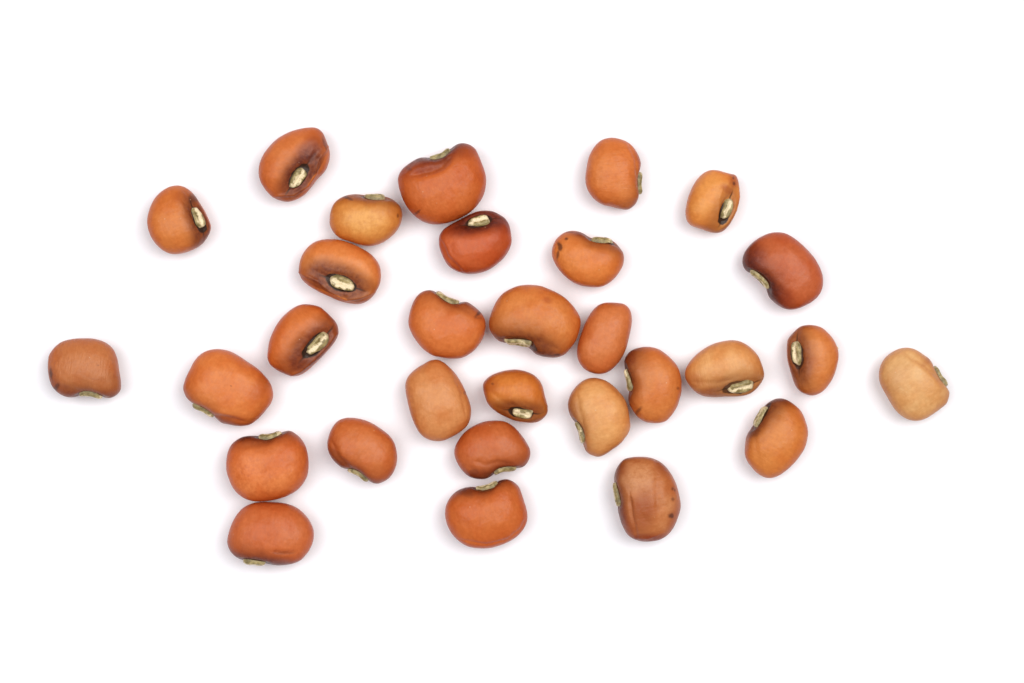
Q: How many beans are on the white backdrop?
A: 30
